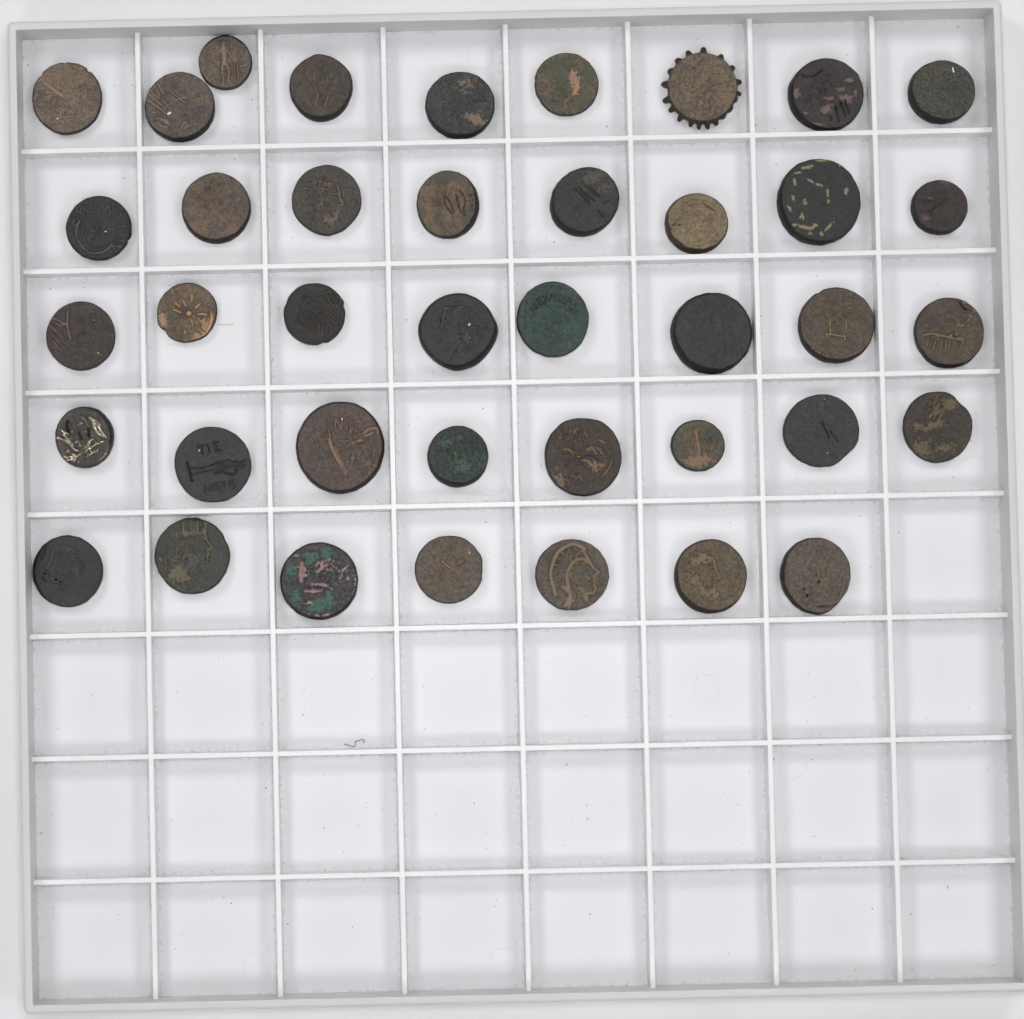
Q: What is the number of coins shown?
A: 40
